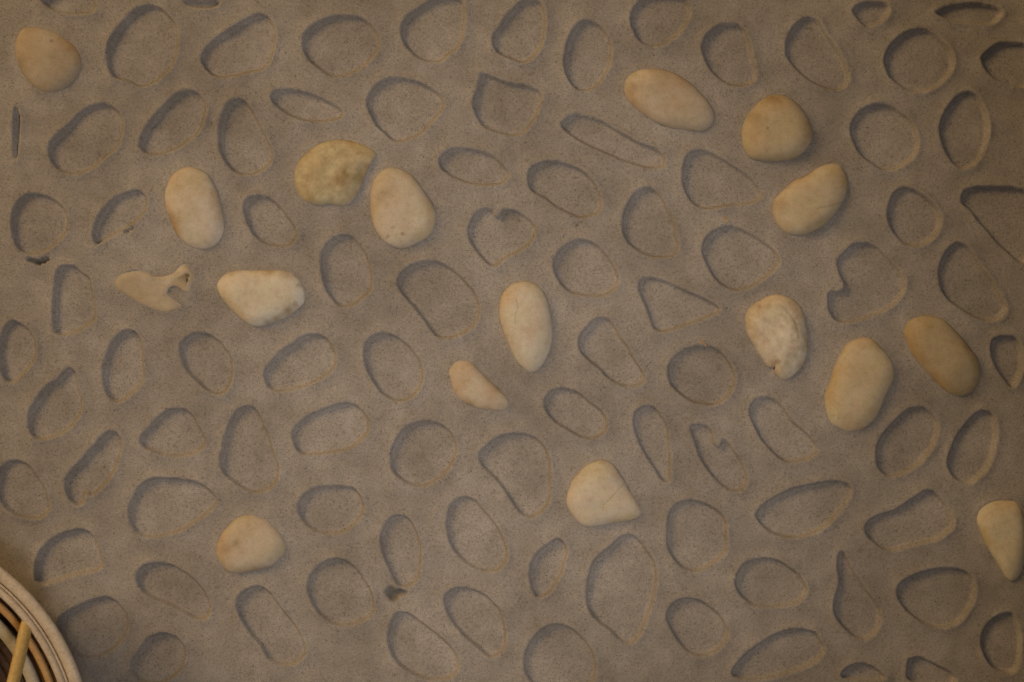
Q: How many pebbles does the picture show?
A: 17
